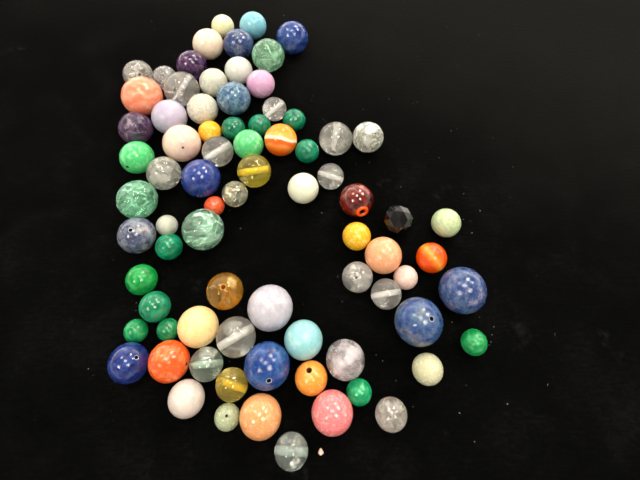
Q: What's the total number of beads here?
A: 79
